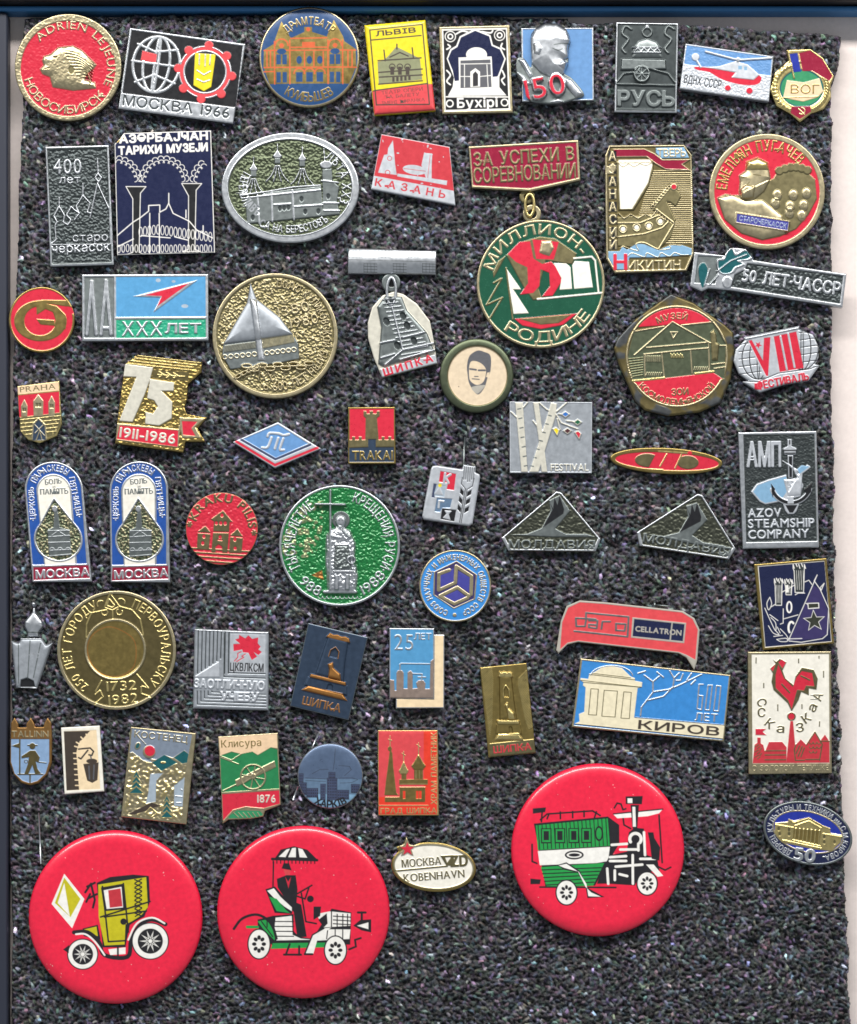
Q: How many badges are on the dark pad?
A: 60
